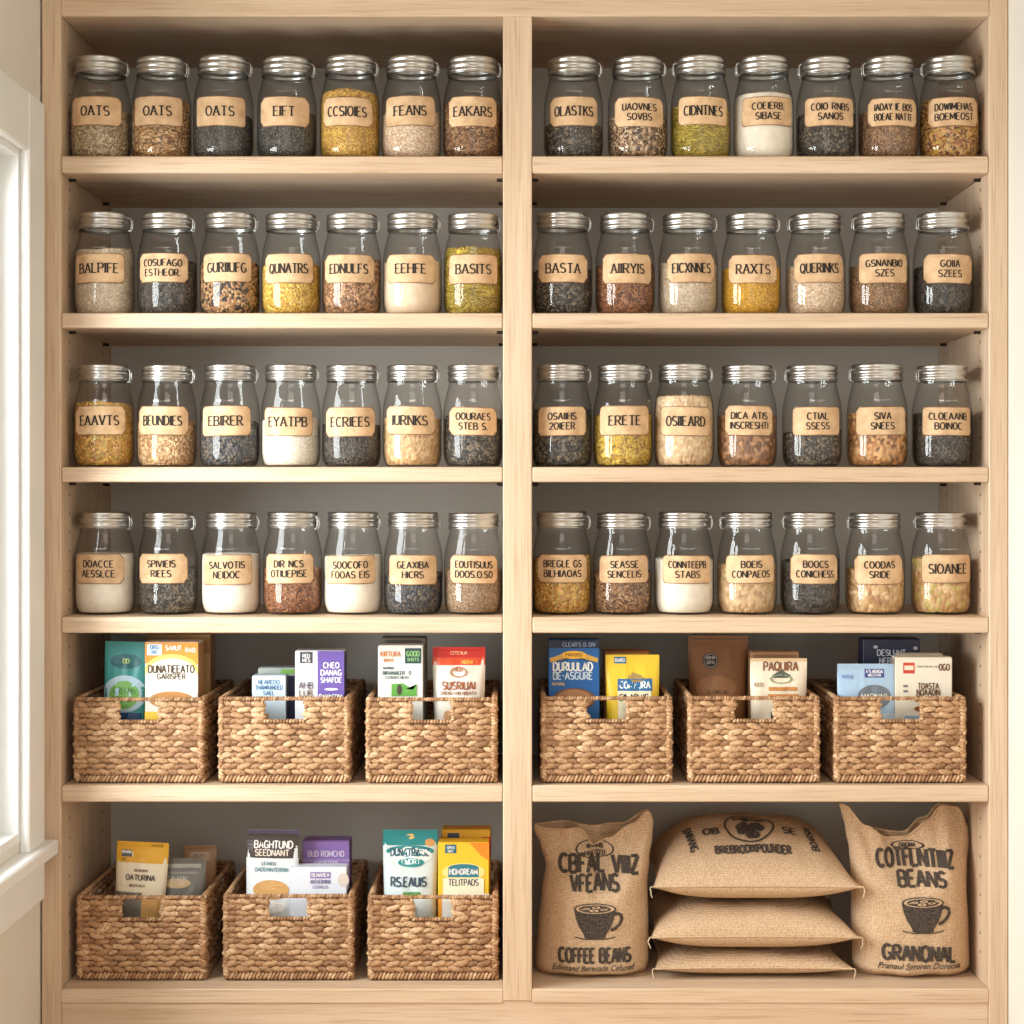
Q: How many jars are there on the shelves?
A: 56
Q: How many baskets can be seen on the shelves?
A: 9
